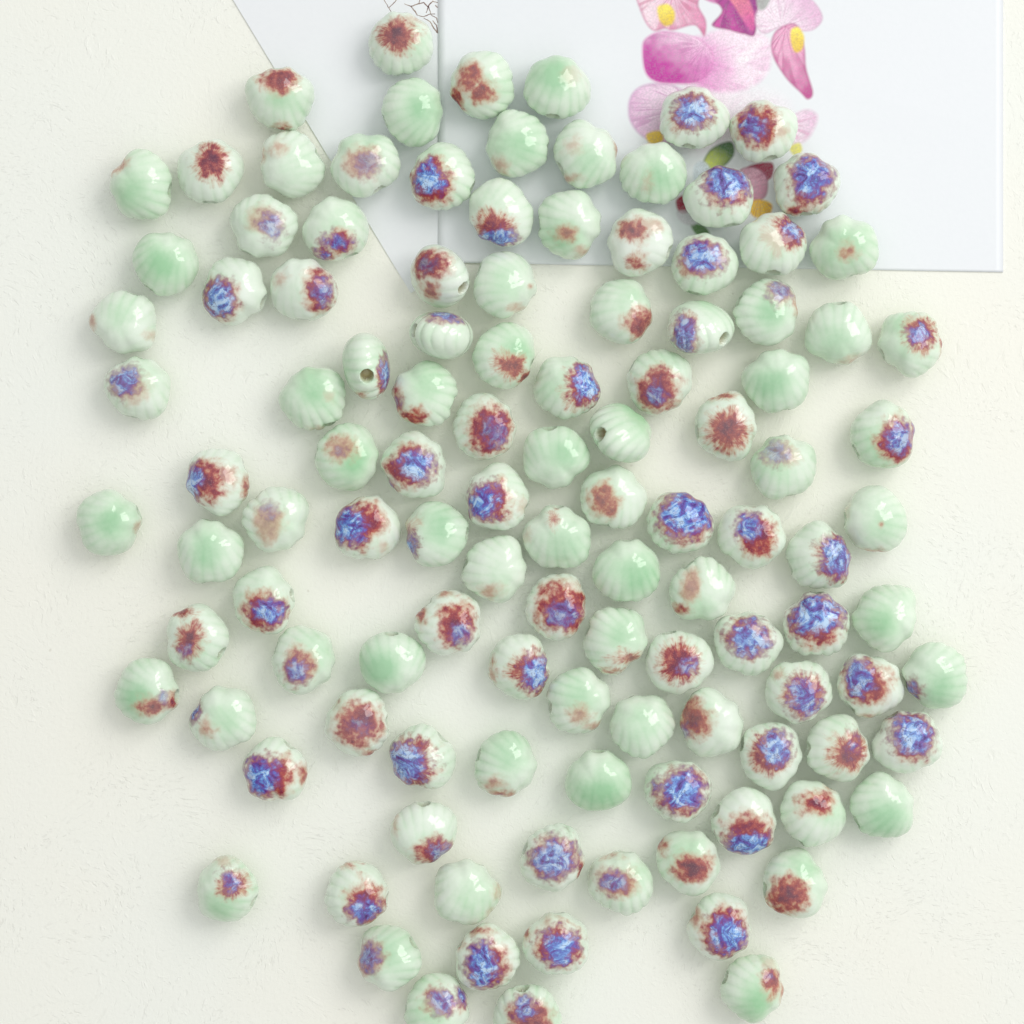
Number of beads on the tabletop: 116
